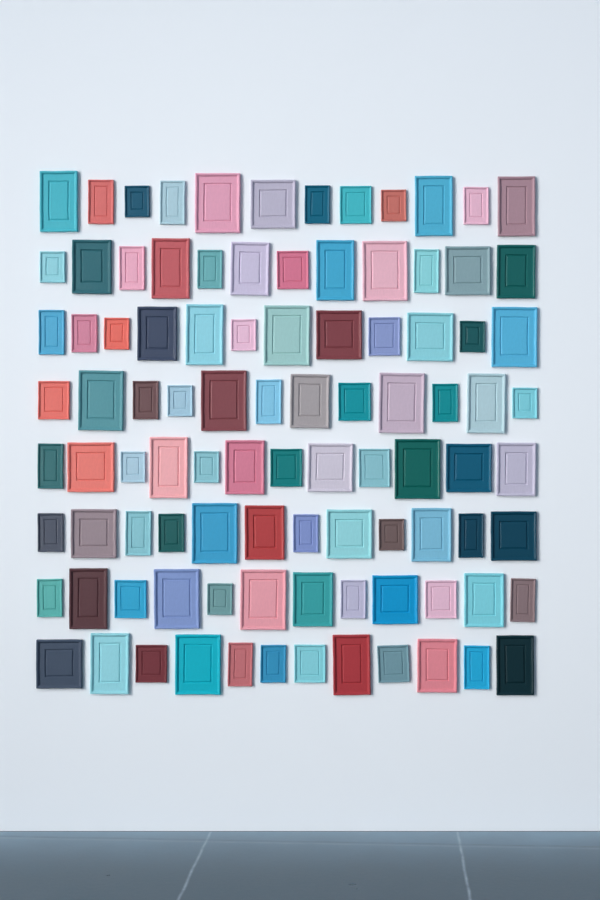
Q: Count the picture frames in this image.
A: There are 96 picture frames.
